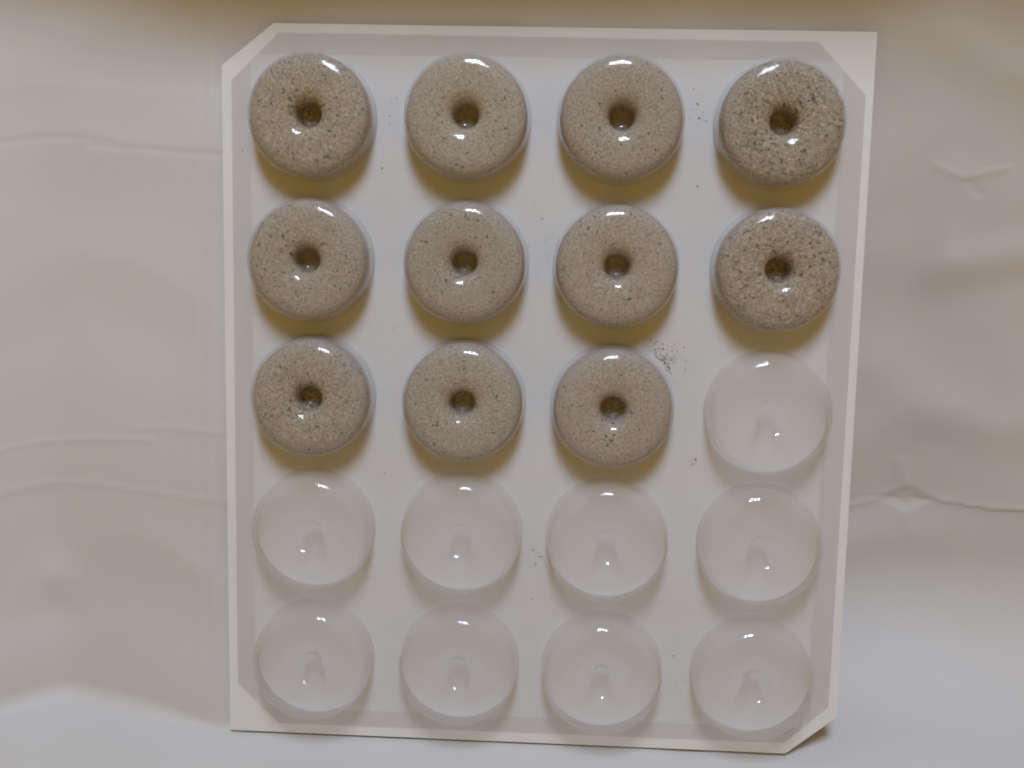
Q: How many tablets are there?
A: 11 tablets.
